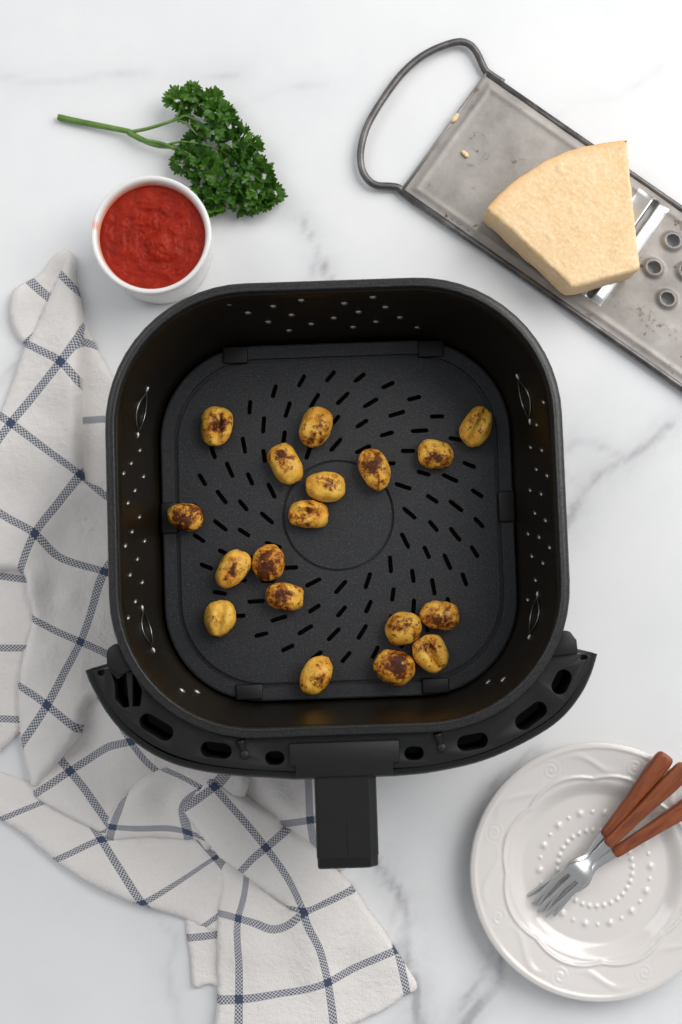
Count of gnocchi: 18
